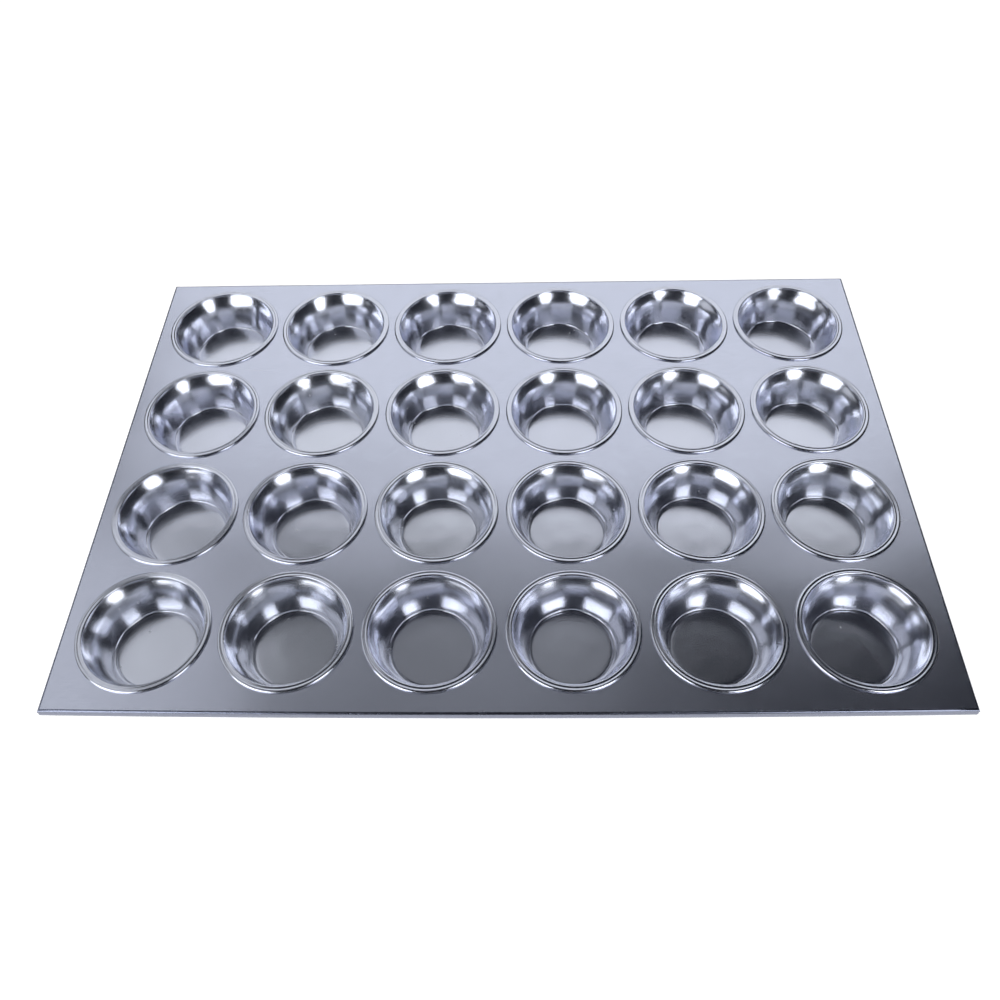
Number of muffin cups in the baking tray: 24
